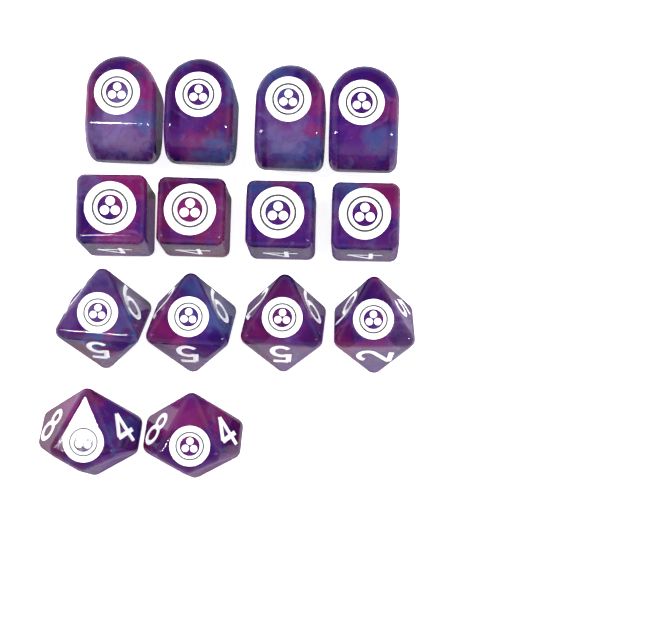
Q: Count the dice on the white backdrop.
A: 14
